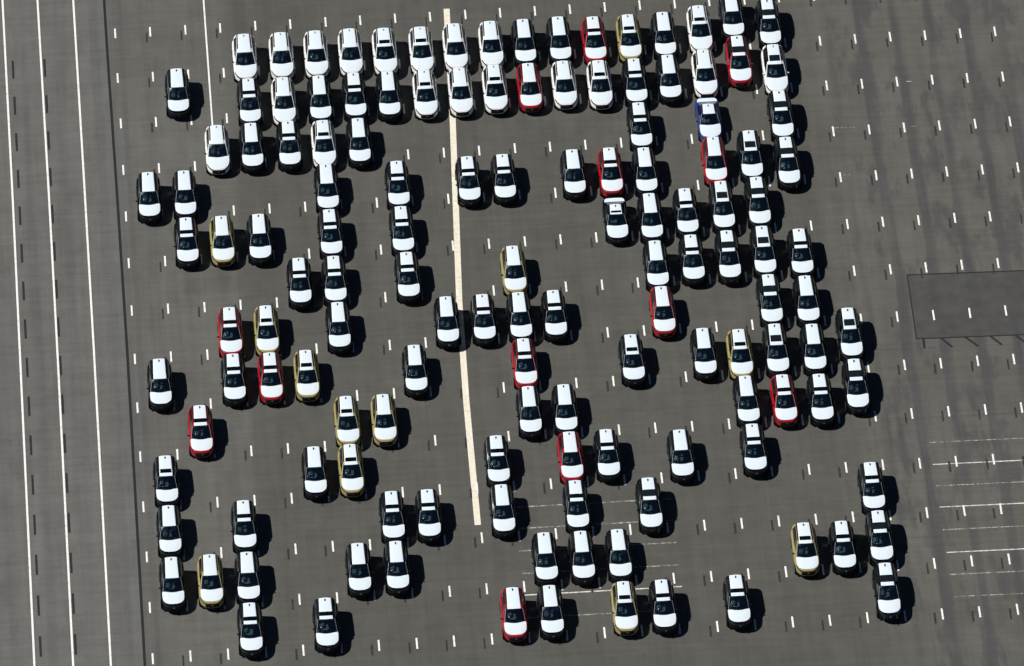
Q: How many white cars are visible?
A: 19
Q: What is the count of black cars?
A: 93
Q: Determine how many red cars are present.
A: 13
